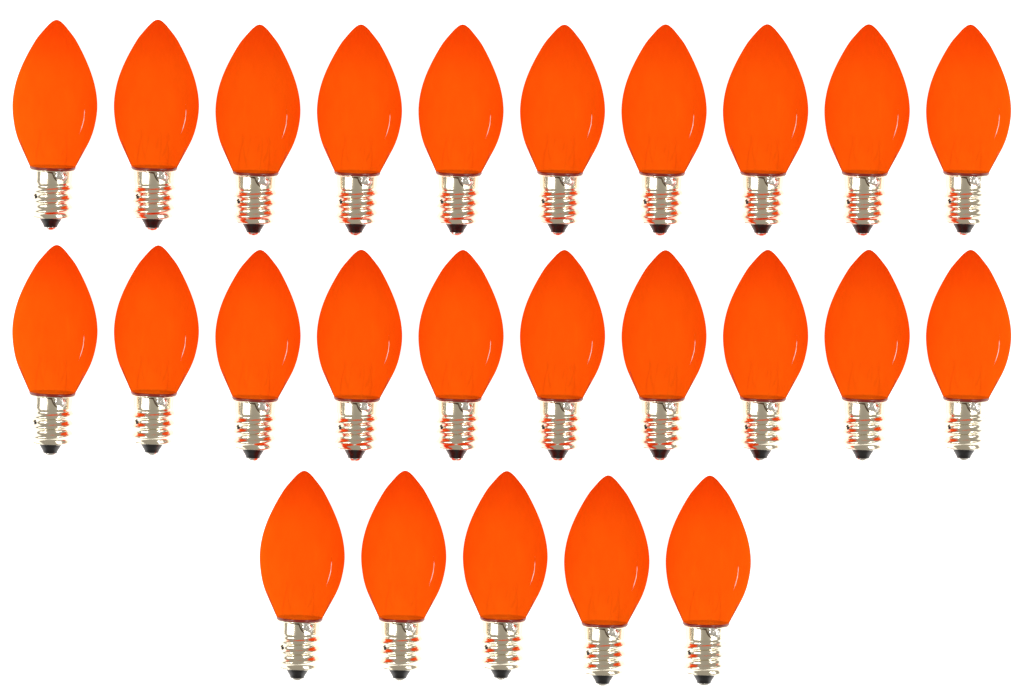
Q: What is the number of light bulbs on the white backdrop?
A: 25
